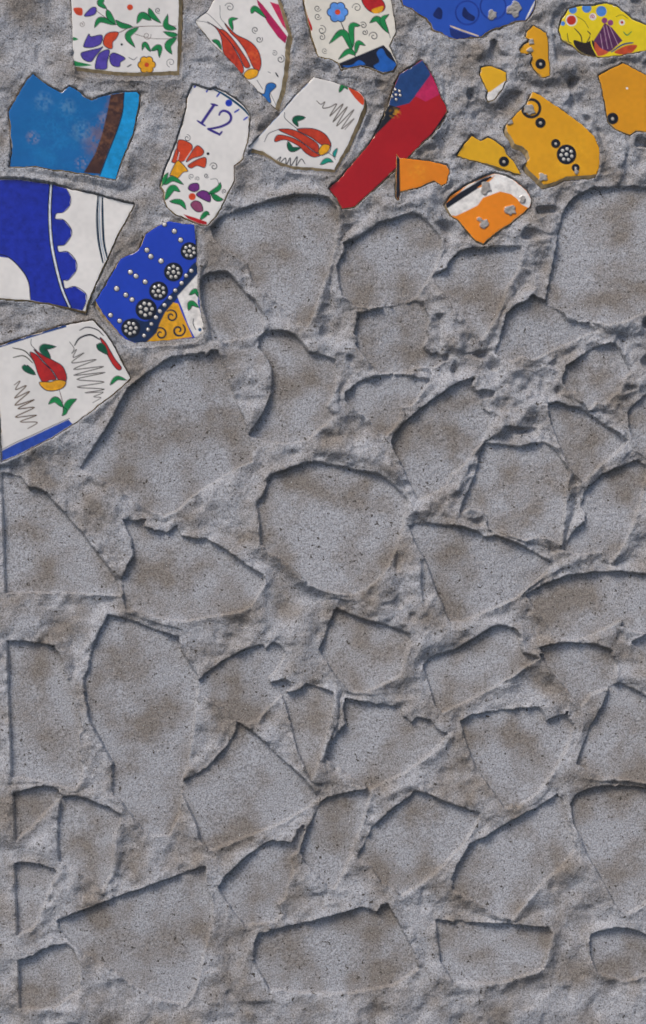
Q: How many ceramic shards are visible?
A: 19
